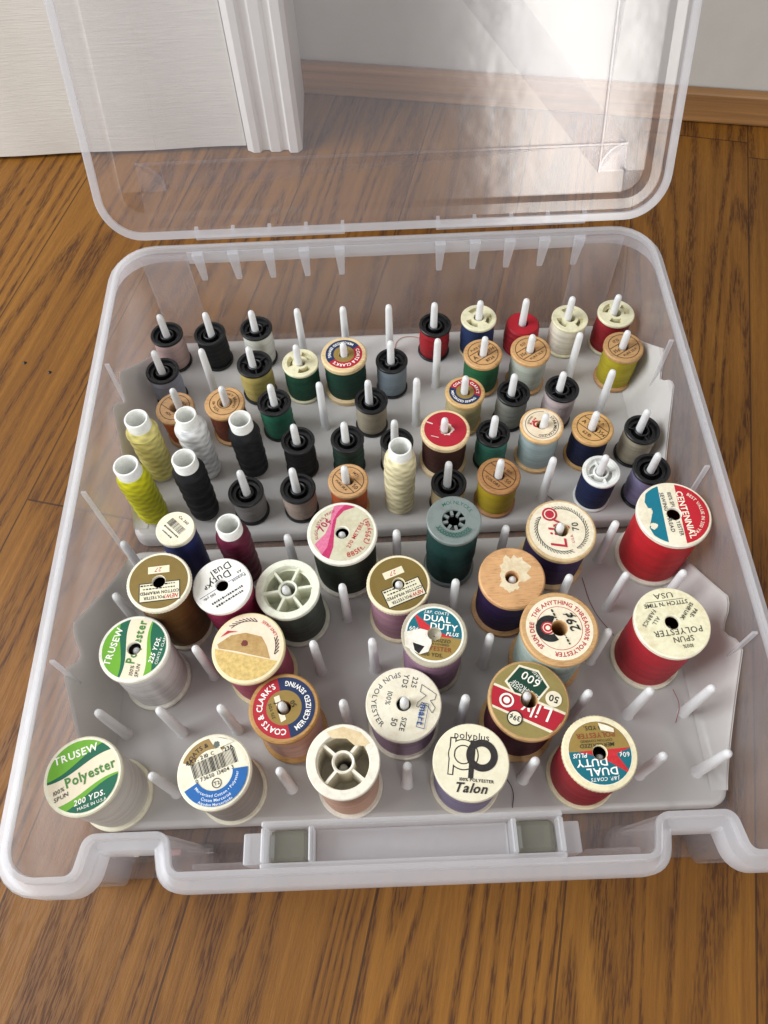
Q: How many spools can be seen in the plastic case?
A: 68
